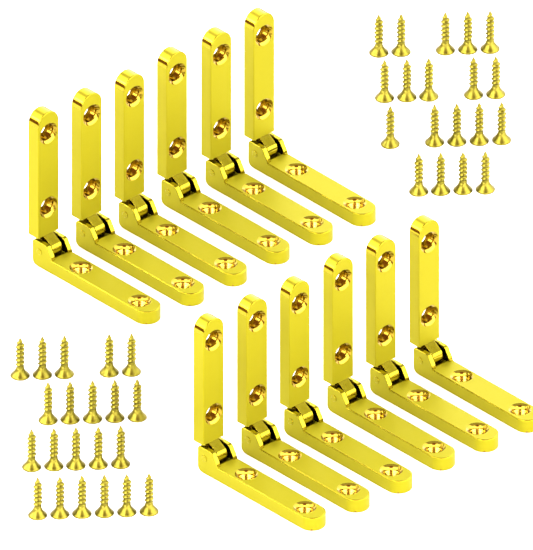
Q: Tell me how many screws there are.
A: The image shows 40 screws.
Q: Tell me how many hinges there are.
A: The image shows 12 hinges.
